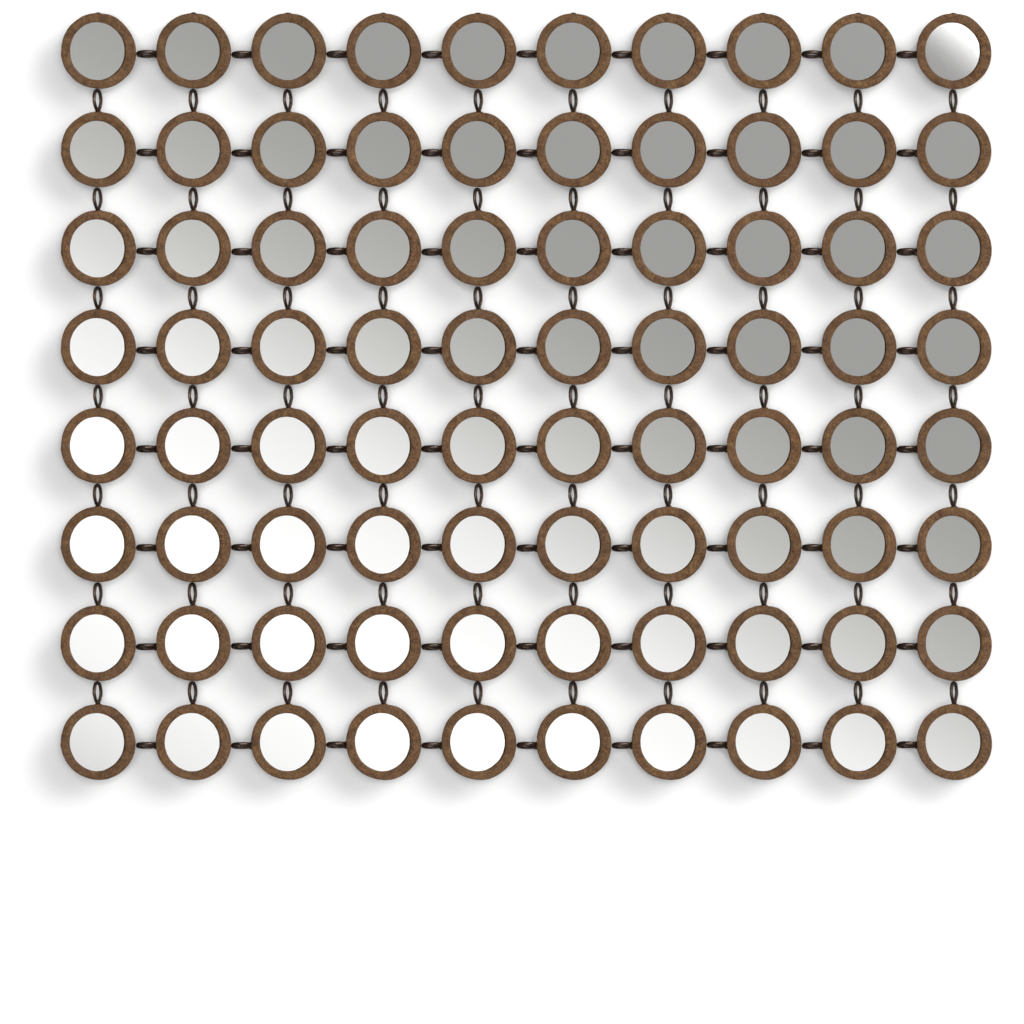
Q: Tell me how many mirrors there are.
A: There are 80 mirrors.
